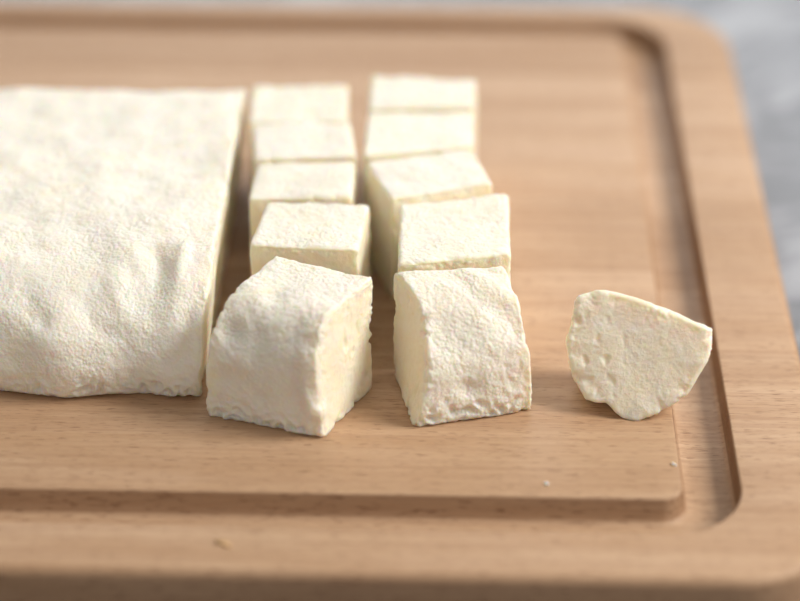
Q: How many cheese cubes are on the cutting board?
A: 11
